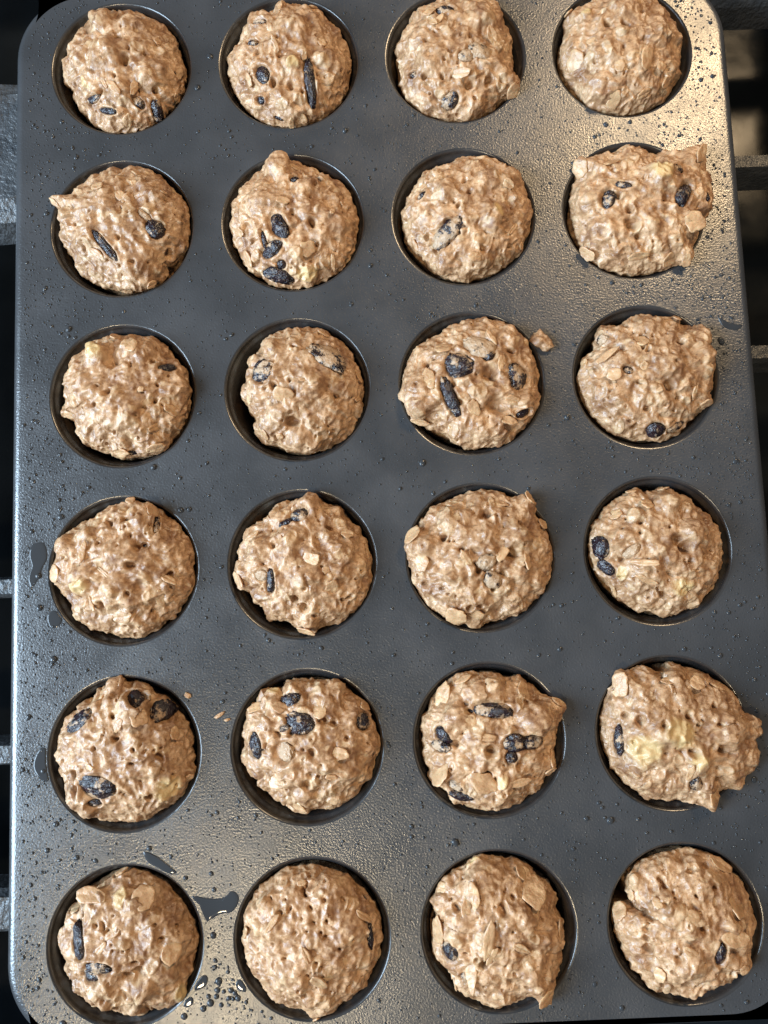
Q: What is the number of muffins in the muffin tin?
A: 24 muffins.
